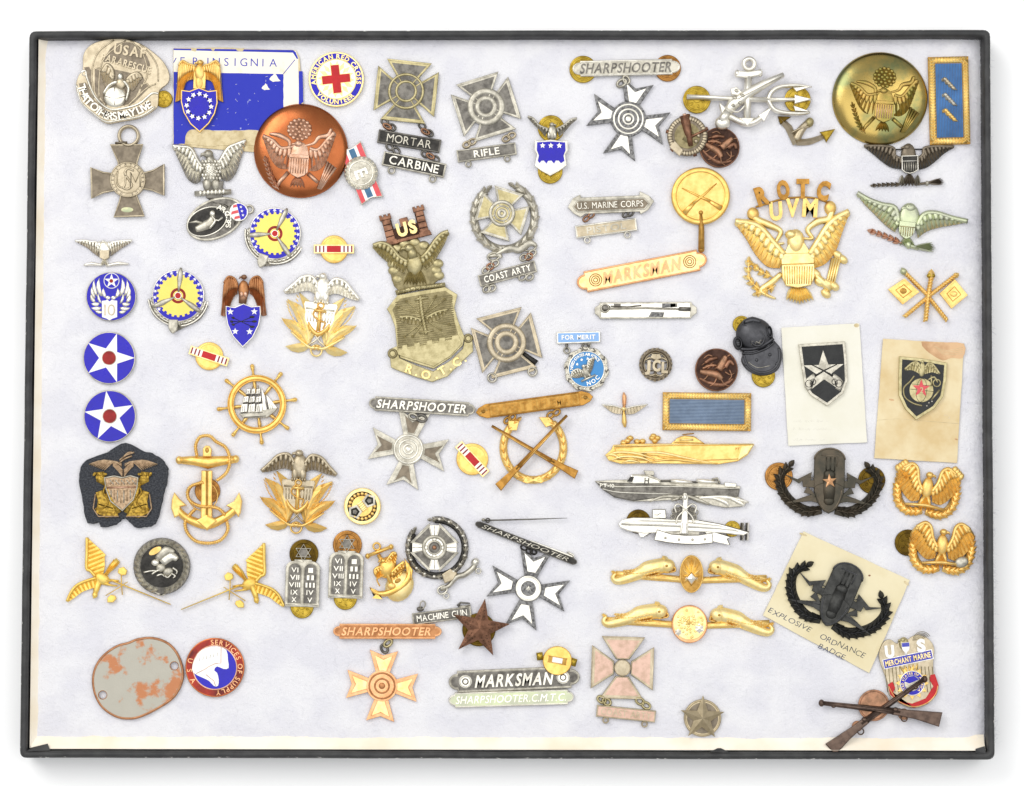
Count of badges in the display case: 84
